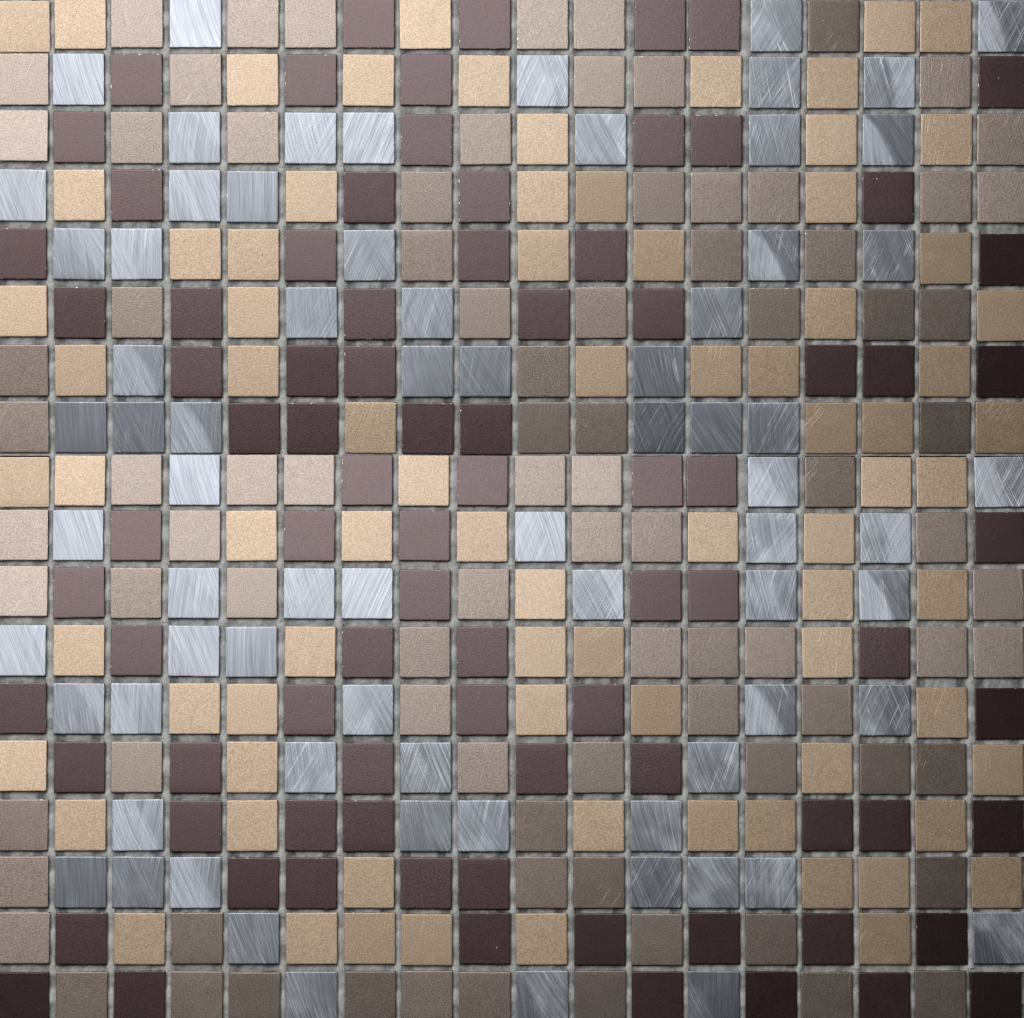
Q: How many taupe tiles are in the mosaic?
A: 87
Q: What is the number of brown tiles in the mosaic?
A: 84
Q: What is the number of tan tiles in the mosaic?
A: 80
